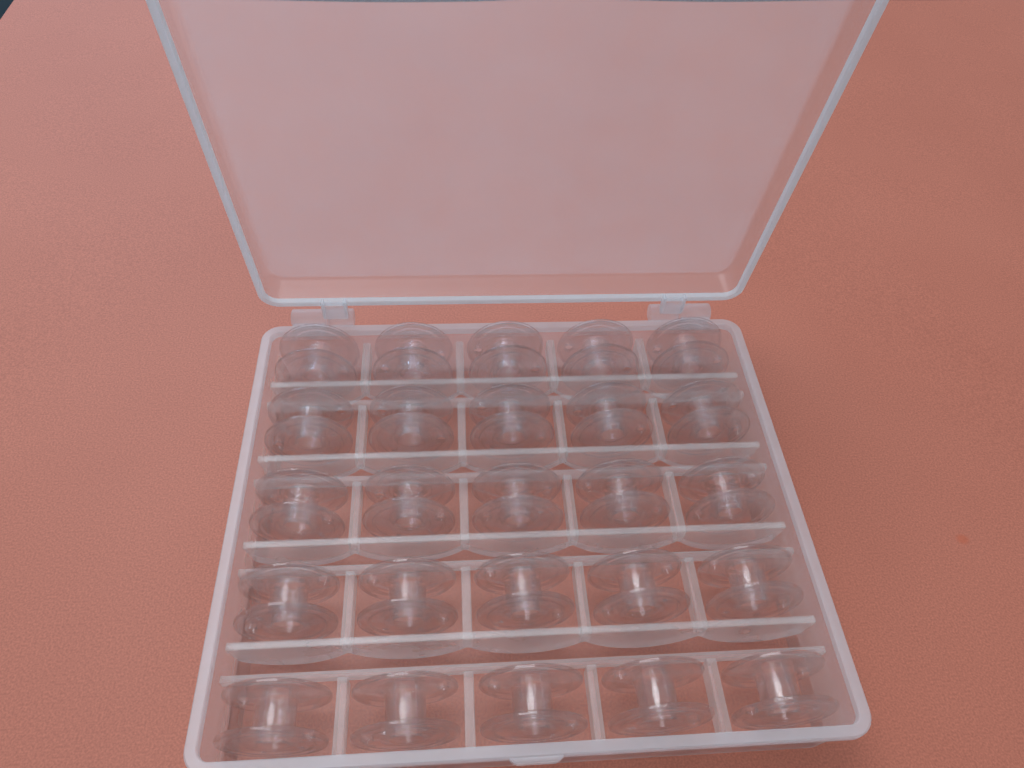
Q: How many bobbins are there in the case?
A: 25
